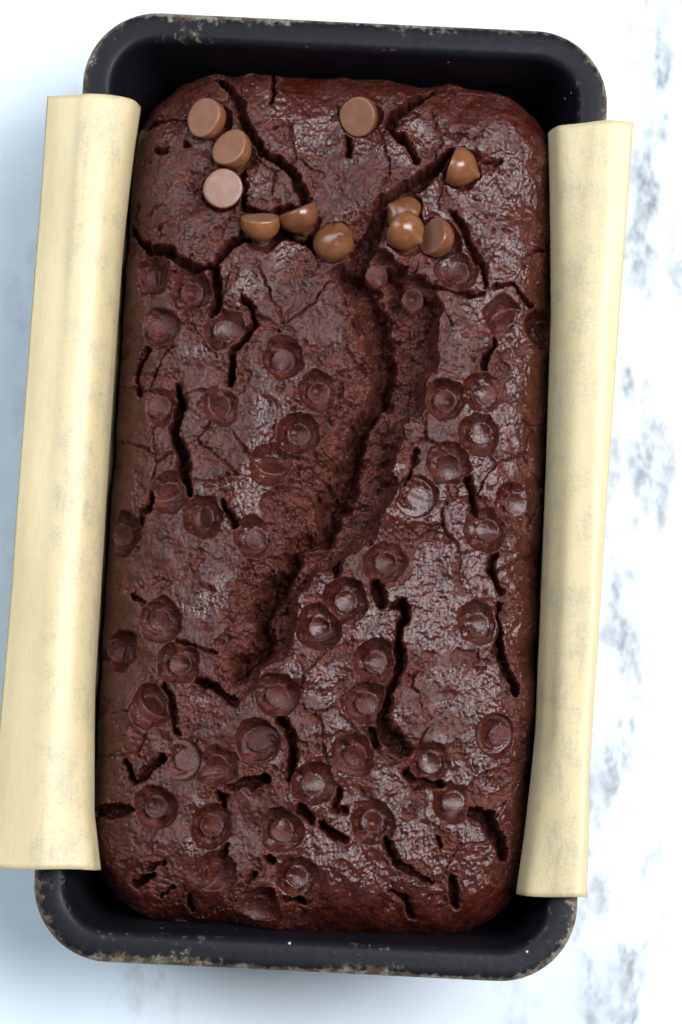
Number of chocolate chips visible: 11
